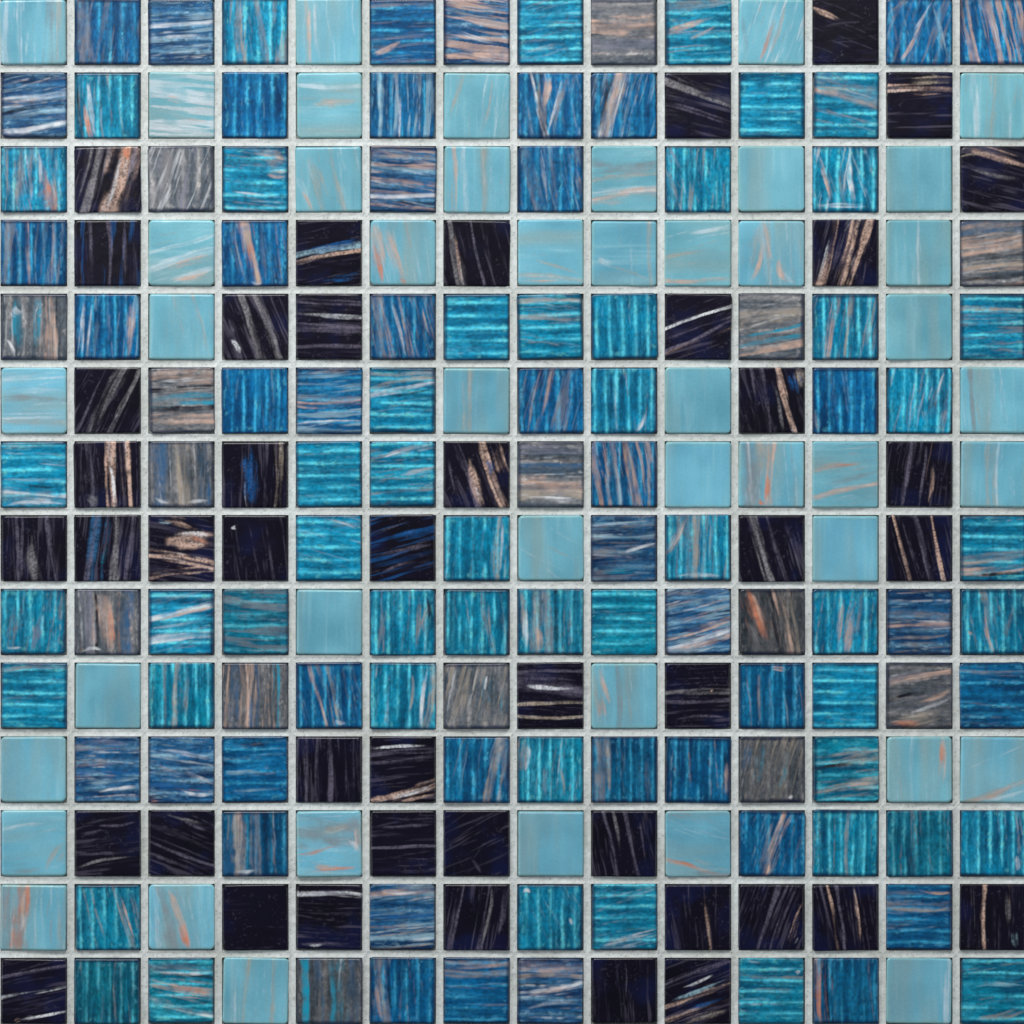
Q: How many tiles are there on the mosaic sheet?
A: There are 196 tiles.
